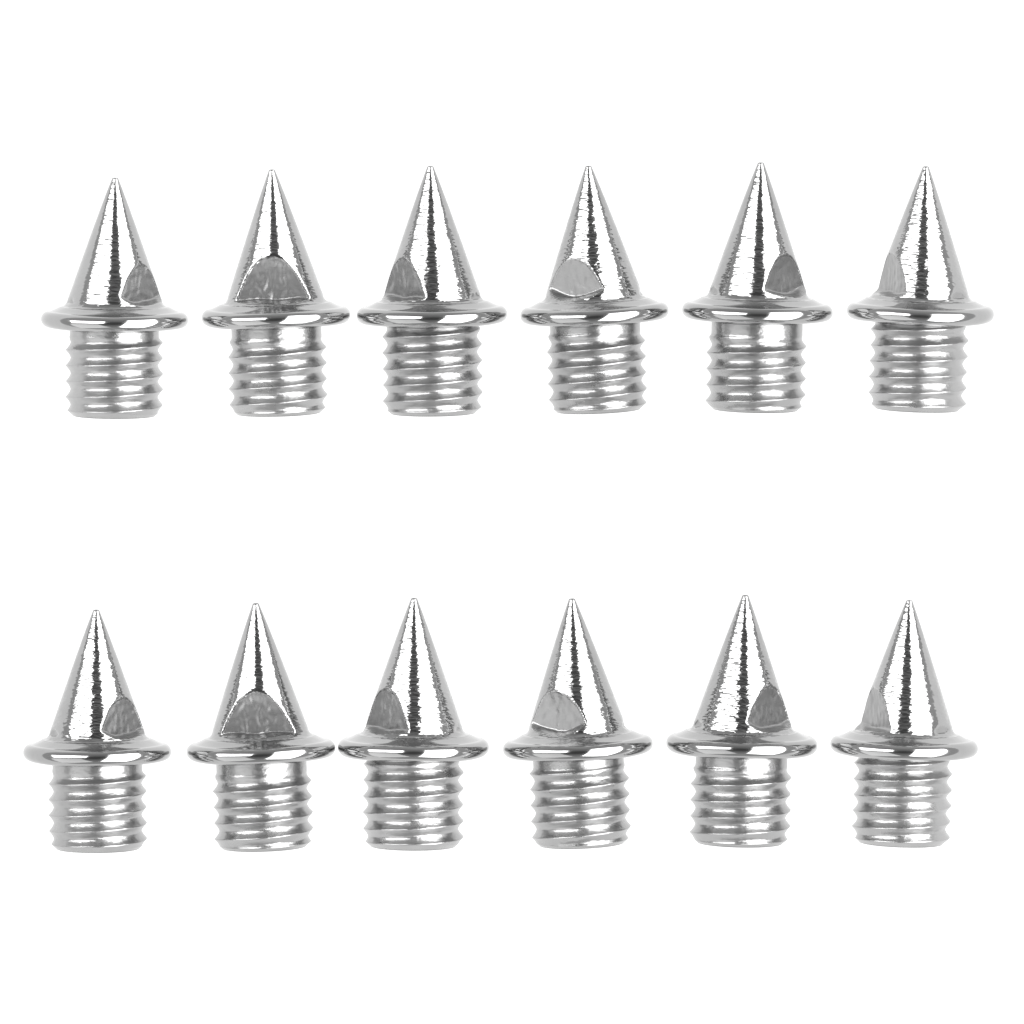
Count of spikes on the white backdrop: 12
